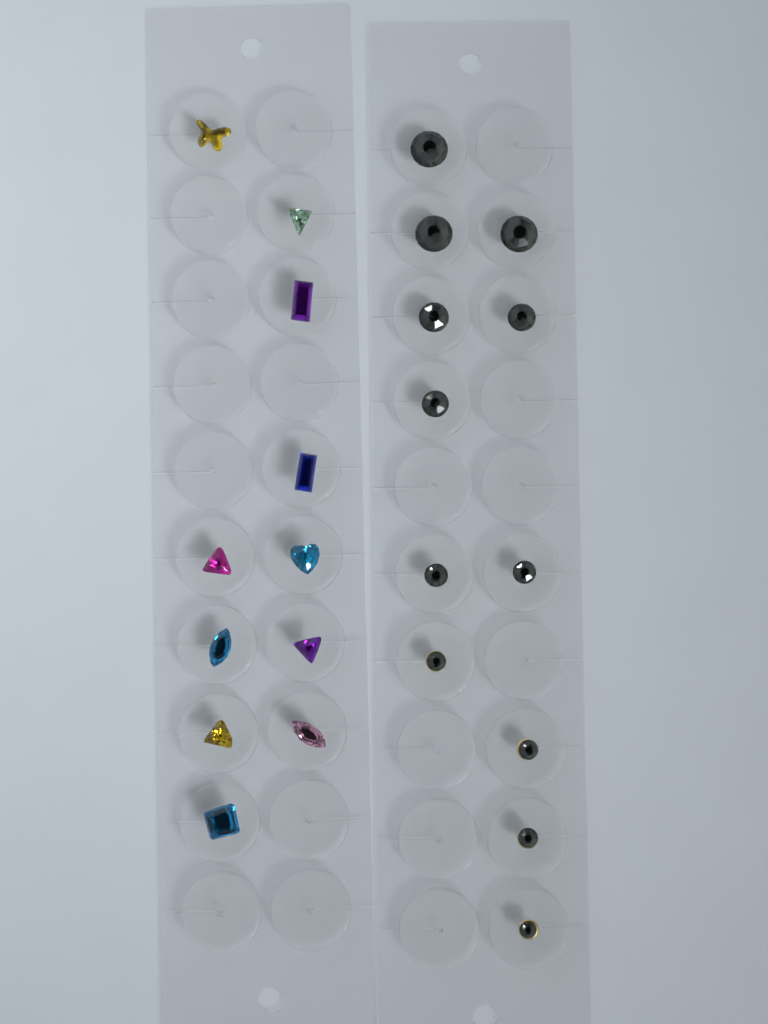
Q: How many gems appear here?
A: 23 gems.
